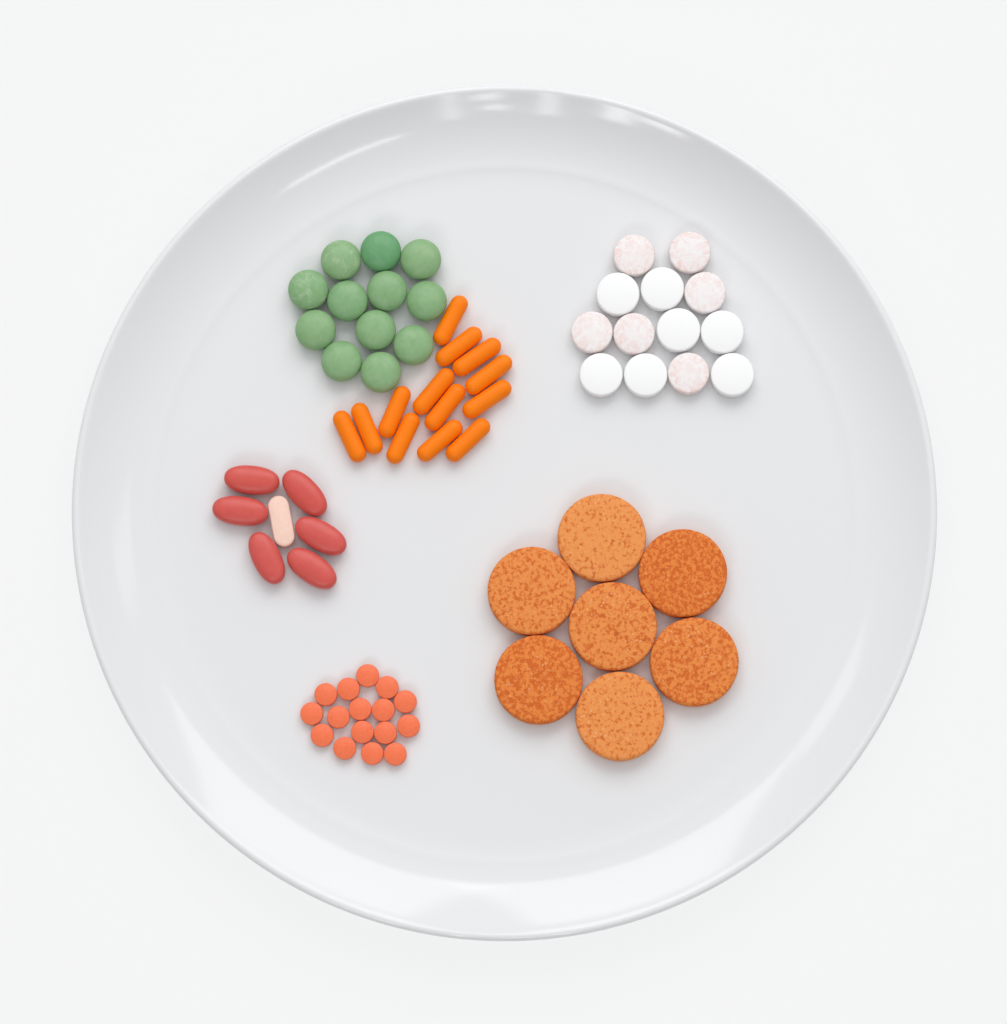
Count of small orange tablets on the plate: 16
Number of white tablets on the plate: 13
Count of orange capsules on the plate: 13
